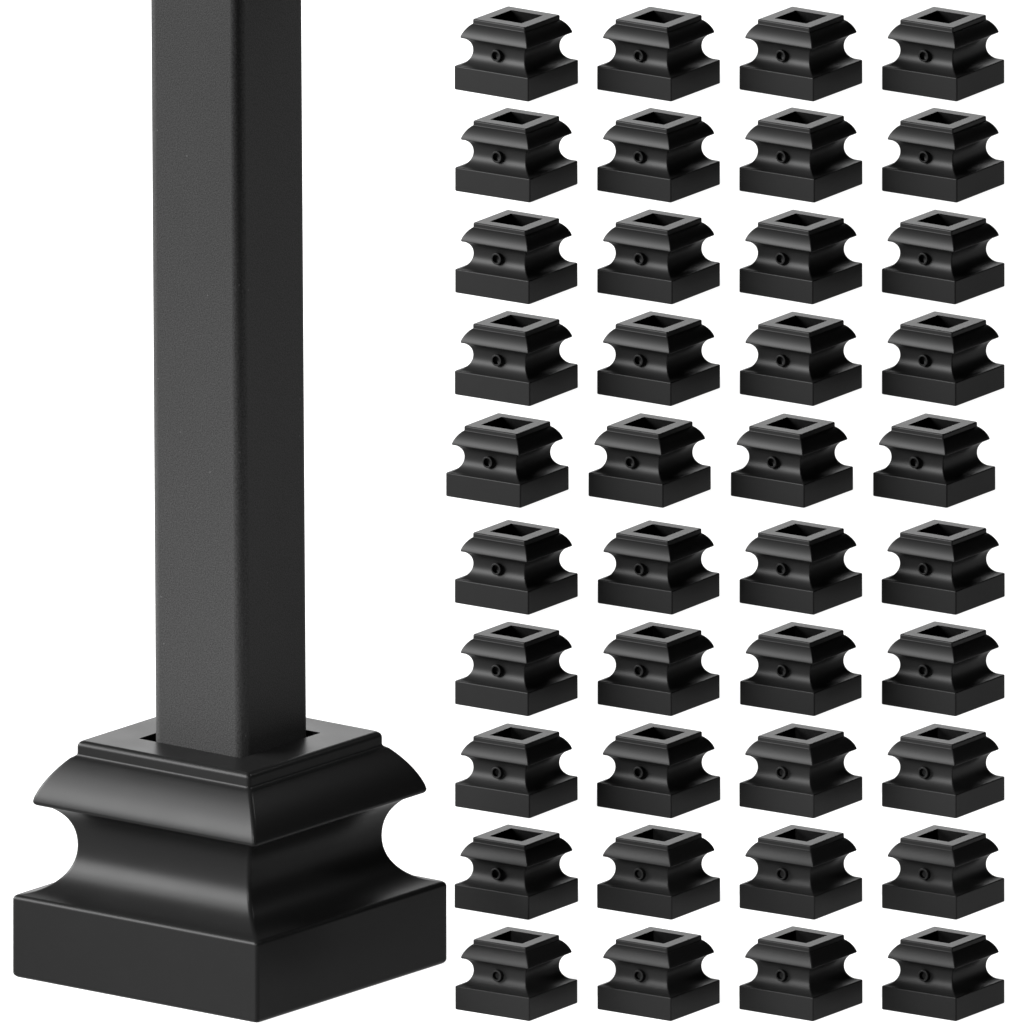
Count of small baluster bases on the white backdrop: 40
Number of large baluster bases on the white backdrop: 1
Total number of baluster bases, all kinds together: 41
